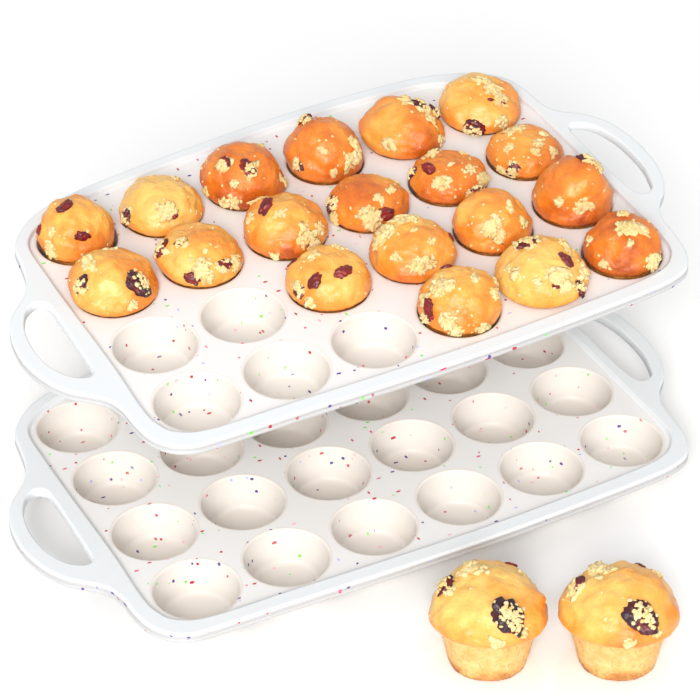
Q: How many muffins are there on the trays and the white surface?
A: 21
